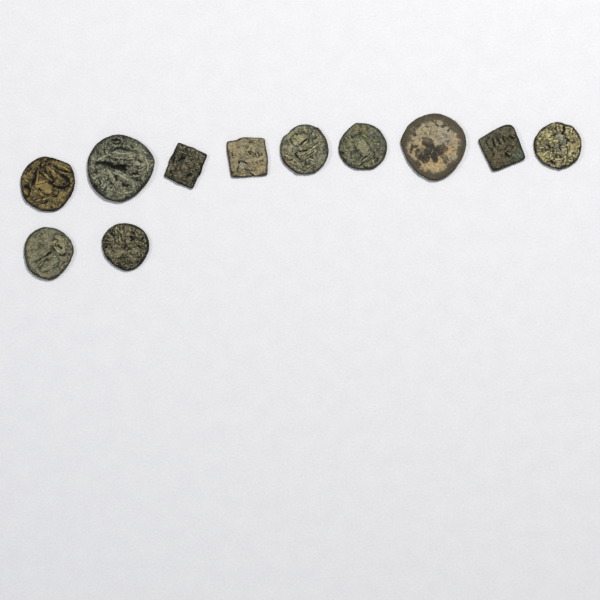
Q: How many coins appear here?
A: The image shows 11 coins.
